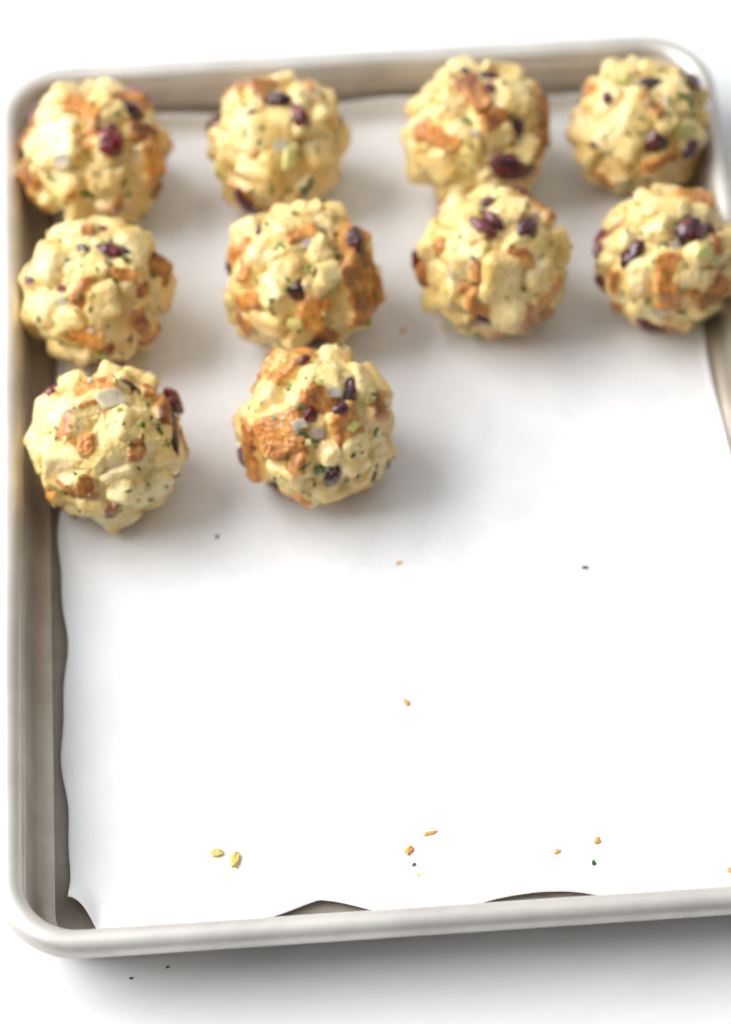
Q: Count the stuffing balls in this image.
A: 10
